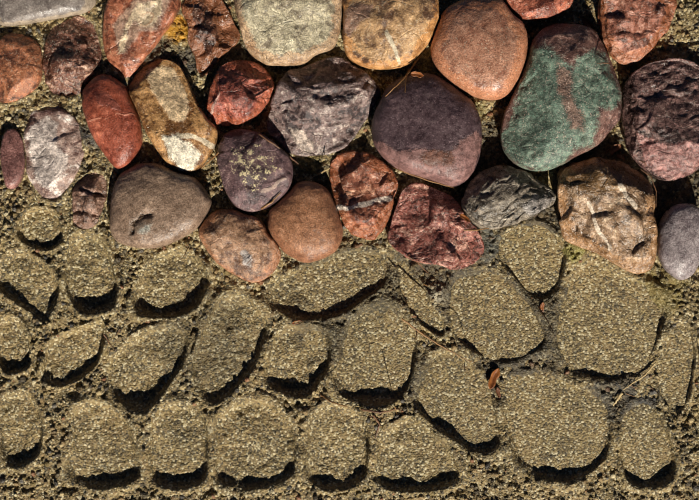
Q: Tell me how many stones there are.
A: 29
